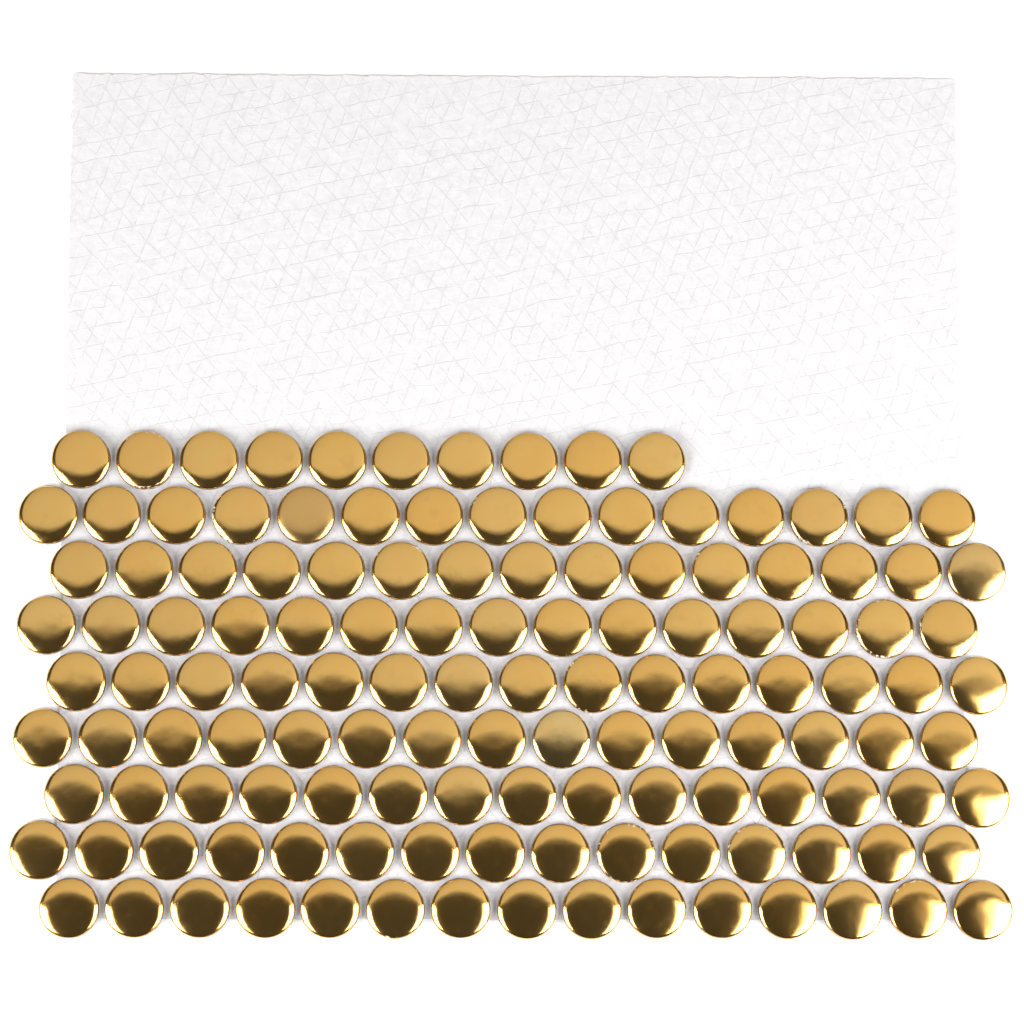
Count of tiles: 130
